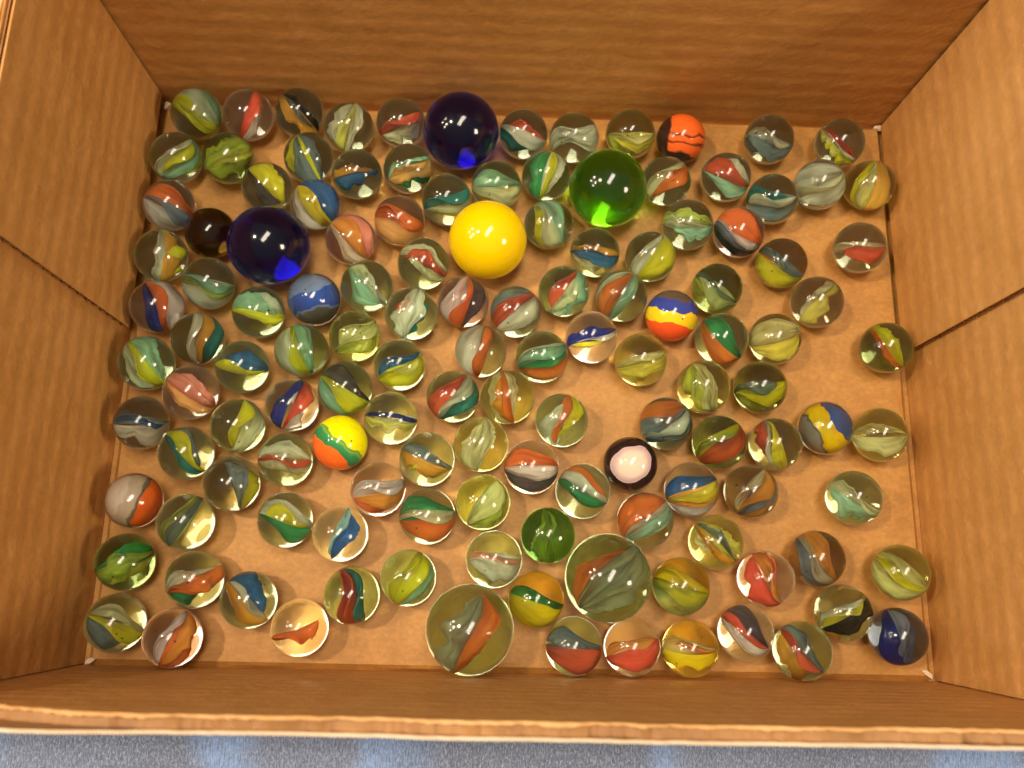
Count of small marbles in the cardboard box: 124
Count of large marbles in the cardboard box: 6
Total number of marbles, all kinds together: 130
